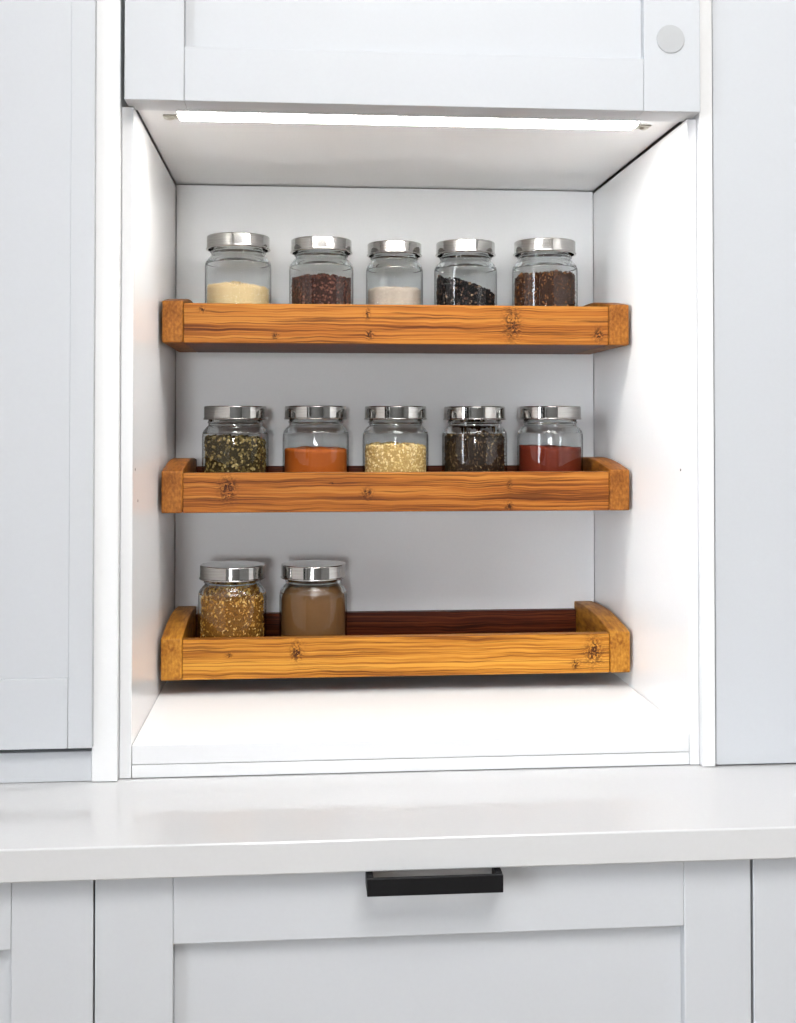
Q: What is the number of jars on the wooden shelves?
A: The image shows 12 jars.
